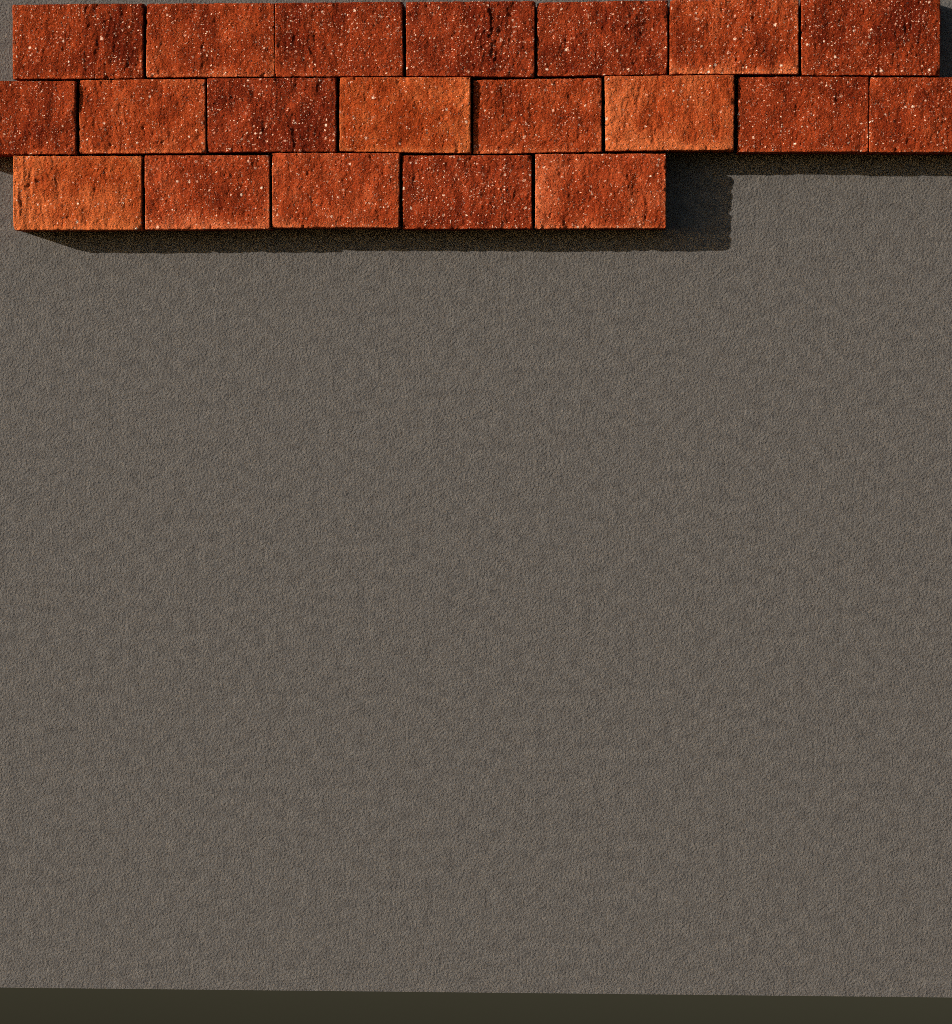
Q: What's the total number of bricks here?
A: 20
